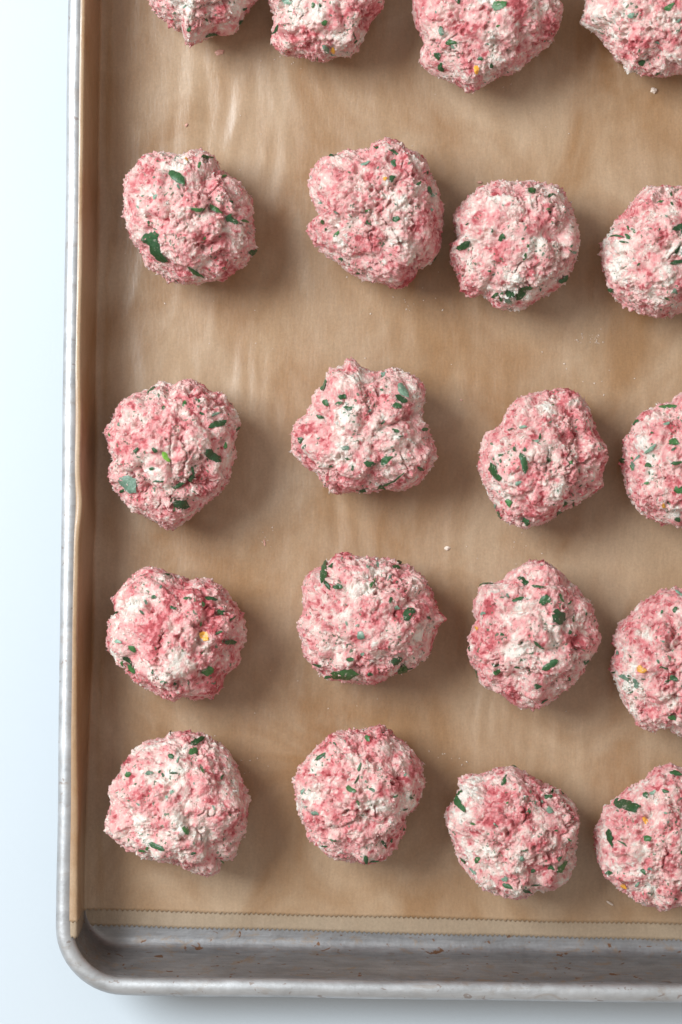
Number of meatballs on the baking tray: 20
